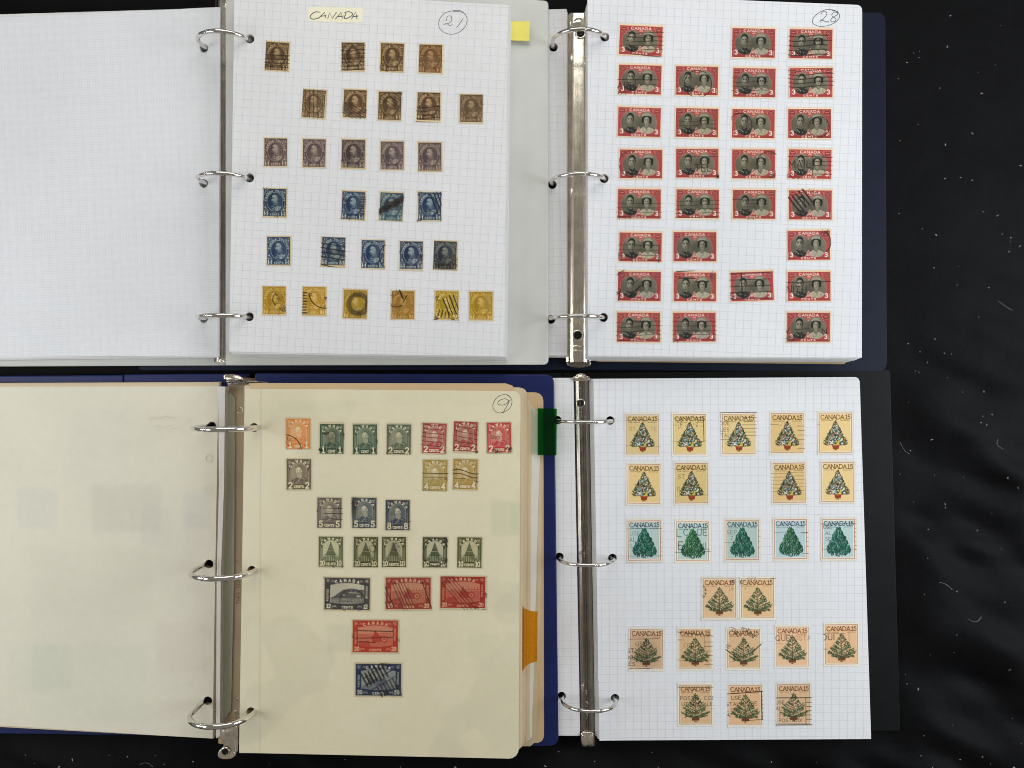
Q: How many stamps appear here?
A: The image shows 105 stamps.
